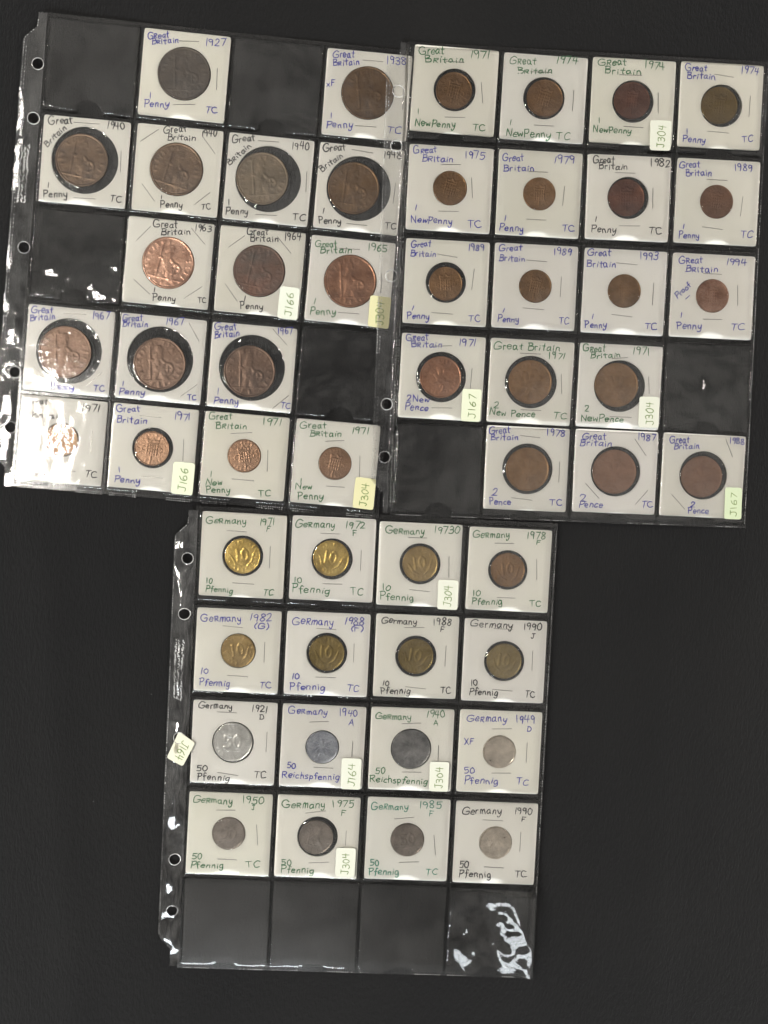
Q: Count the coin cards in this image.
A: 50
